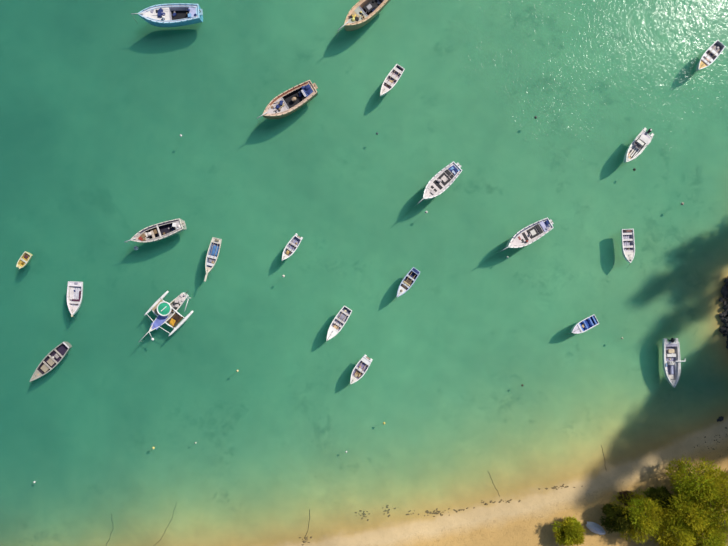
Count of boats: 21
